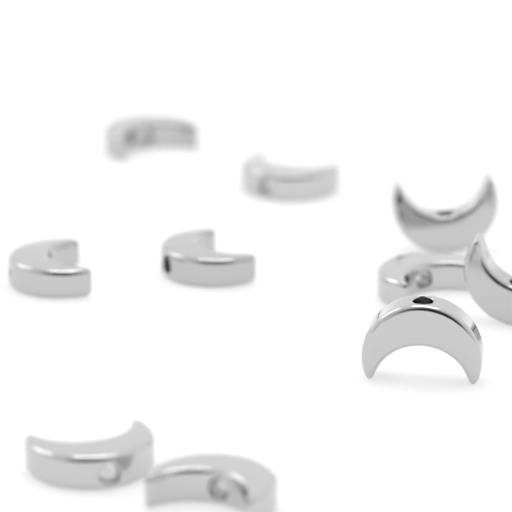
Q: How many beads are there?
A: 10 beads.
